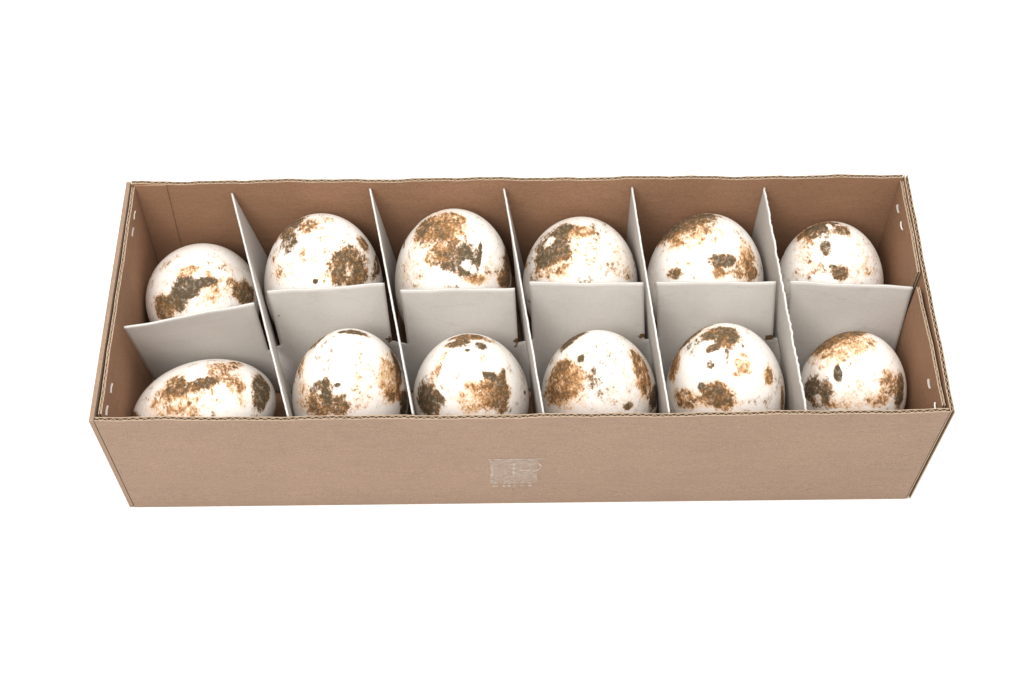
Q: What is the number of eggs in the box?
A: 12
